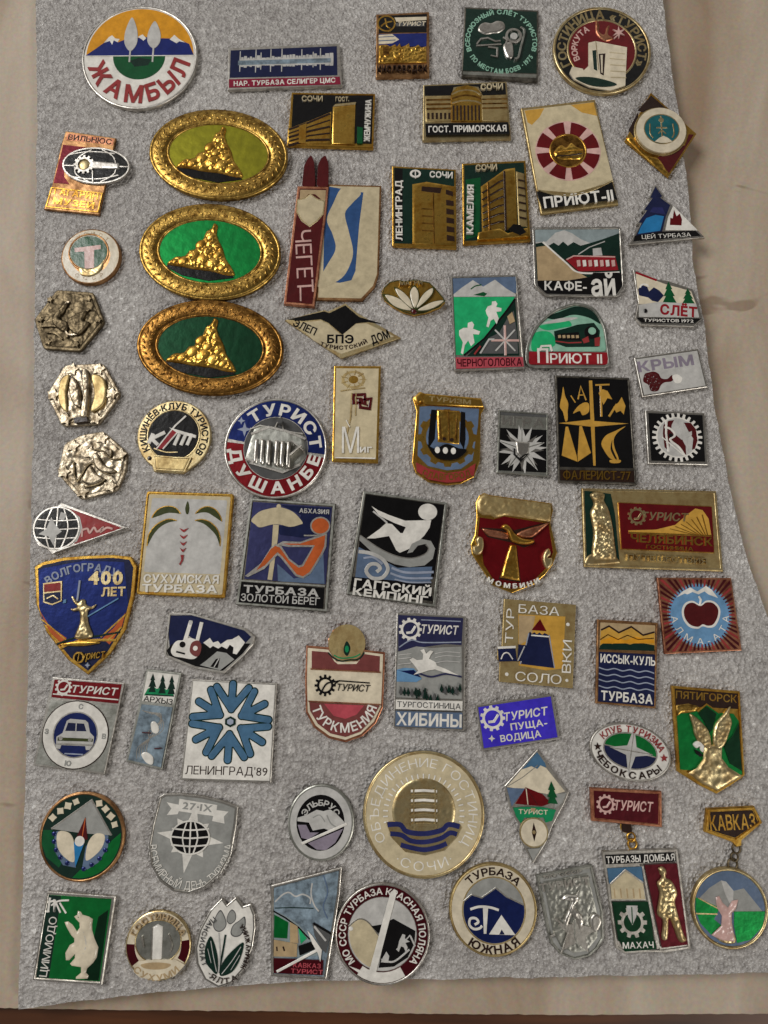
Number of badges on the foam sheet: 68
